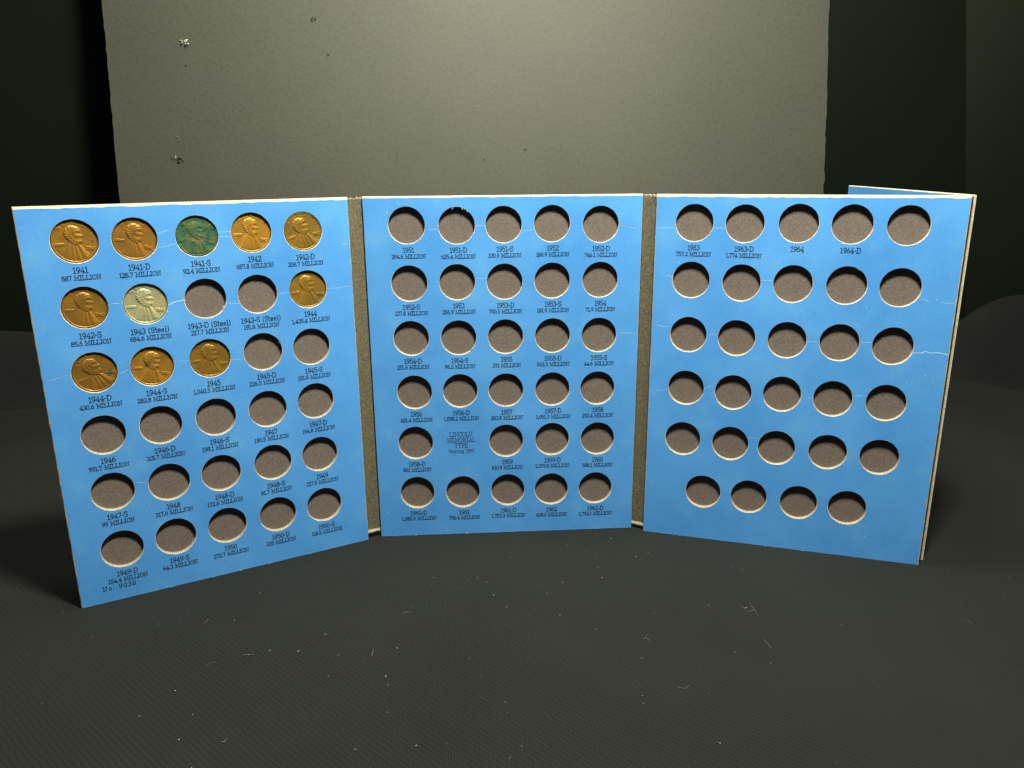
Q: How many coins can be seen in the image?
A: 11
